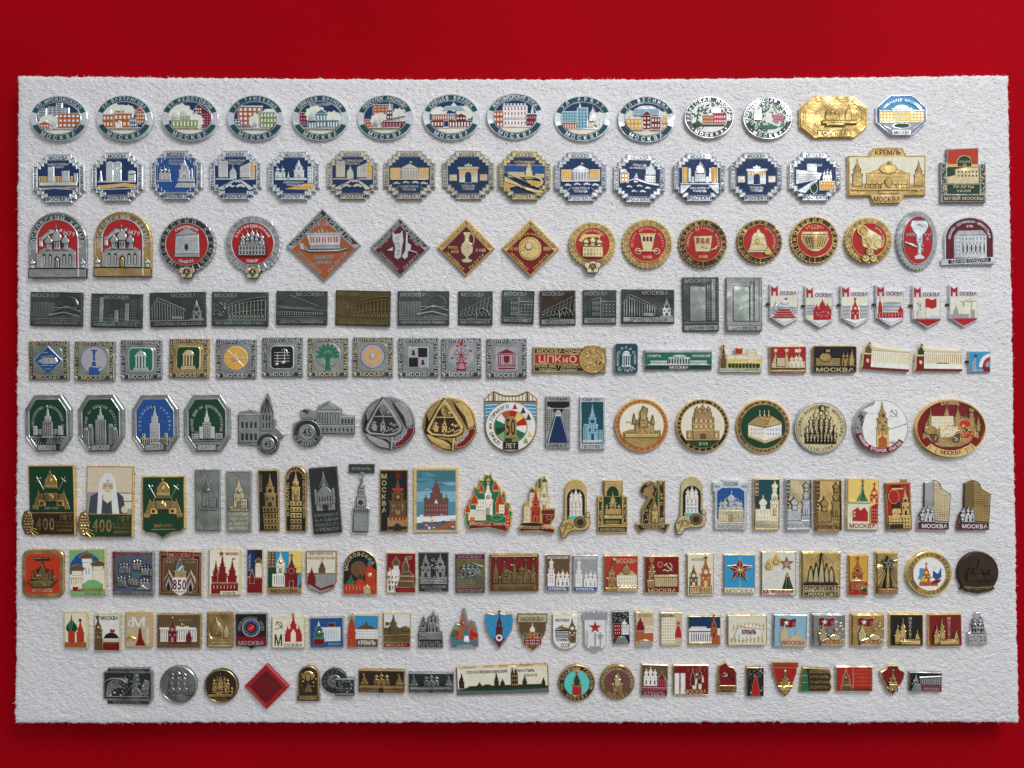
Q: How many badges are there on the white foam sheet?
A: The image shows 200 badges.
